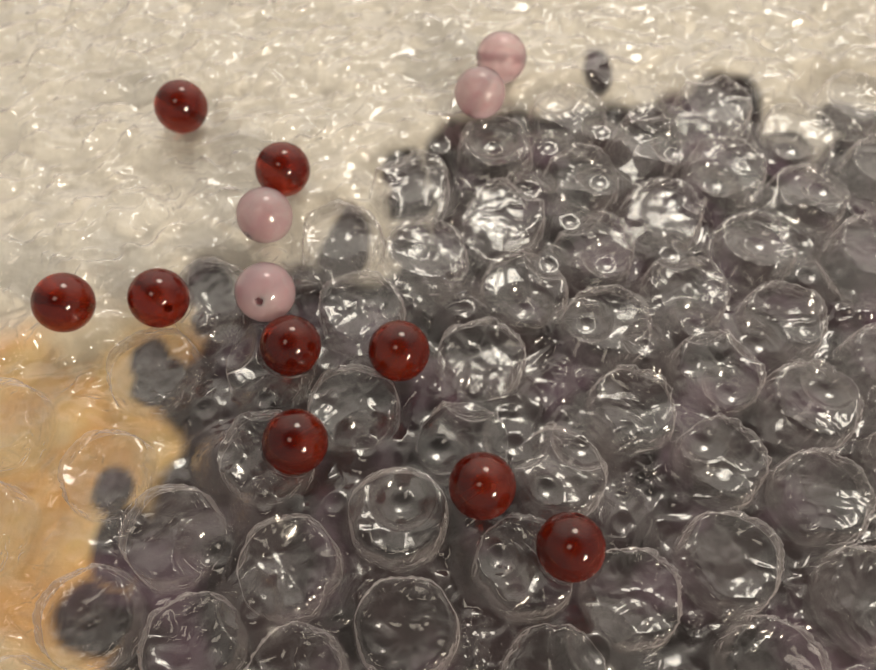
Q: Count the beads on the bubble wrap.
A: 13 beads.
